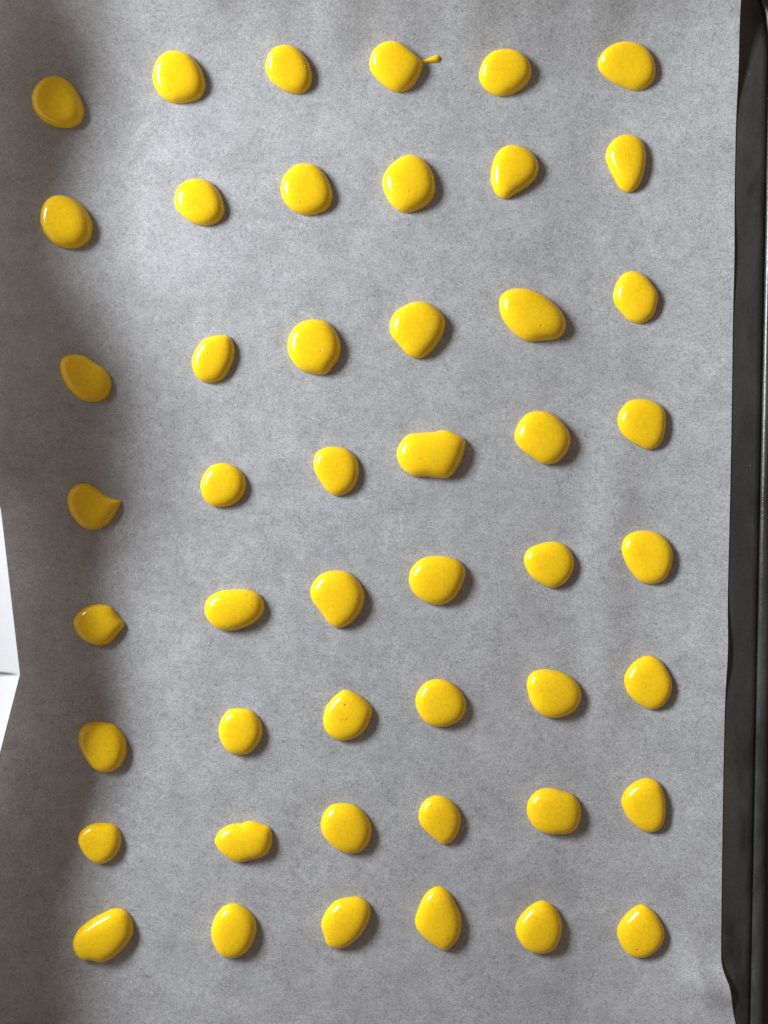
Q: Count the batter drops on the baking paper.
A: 48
